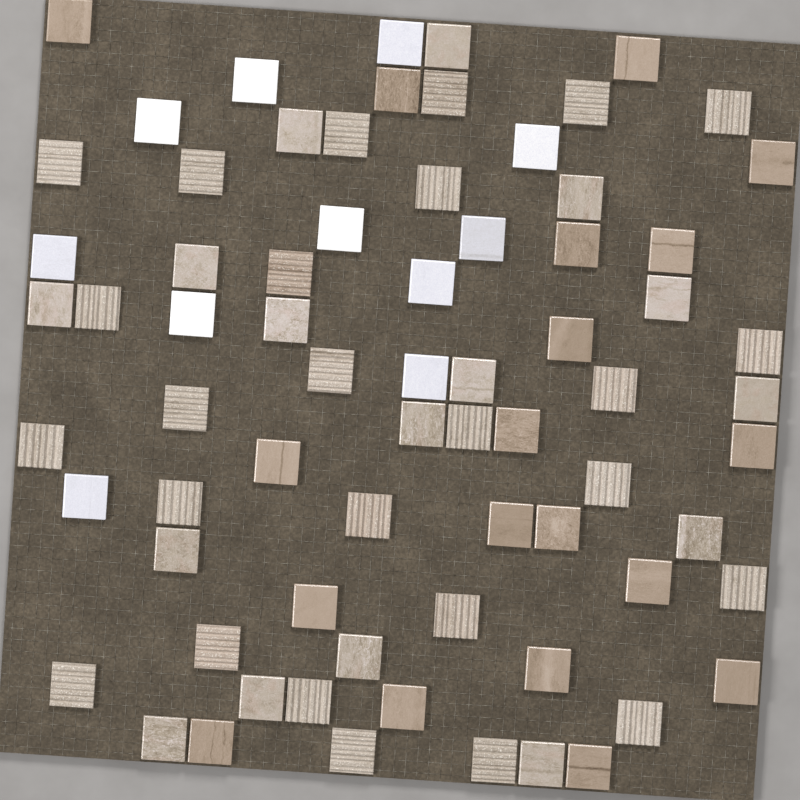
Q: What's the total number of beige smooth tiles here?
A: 16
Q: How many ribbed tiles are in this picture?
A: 26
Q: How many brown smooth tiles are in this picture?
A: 19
